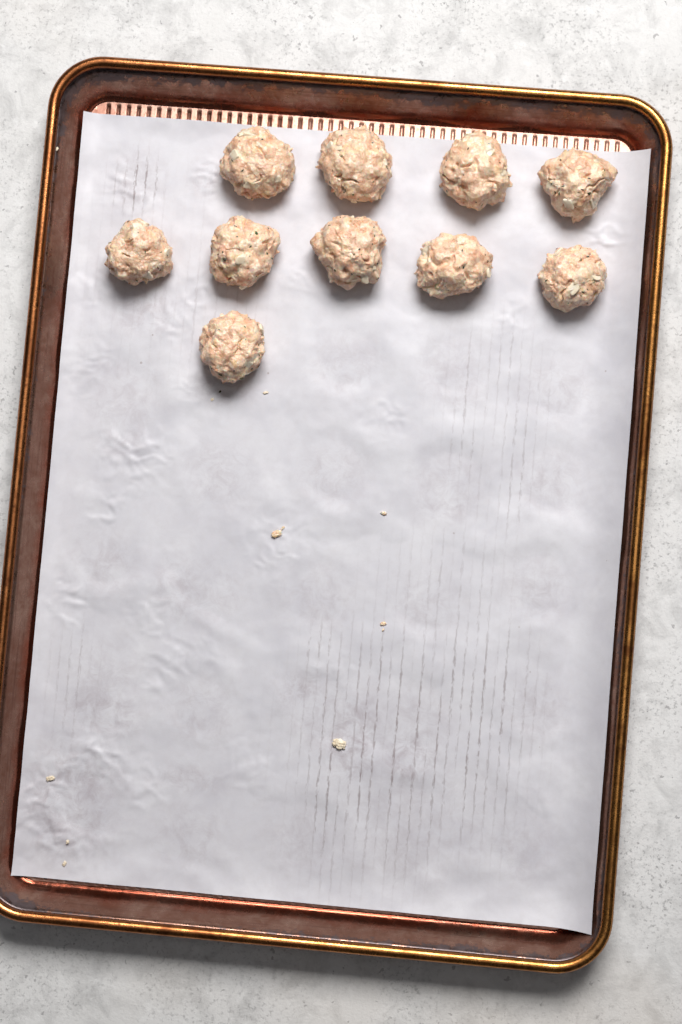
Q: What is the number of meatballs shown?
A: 10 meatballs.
